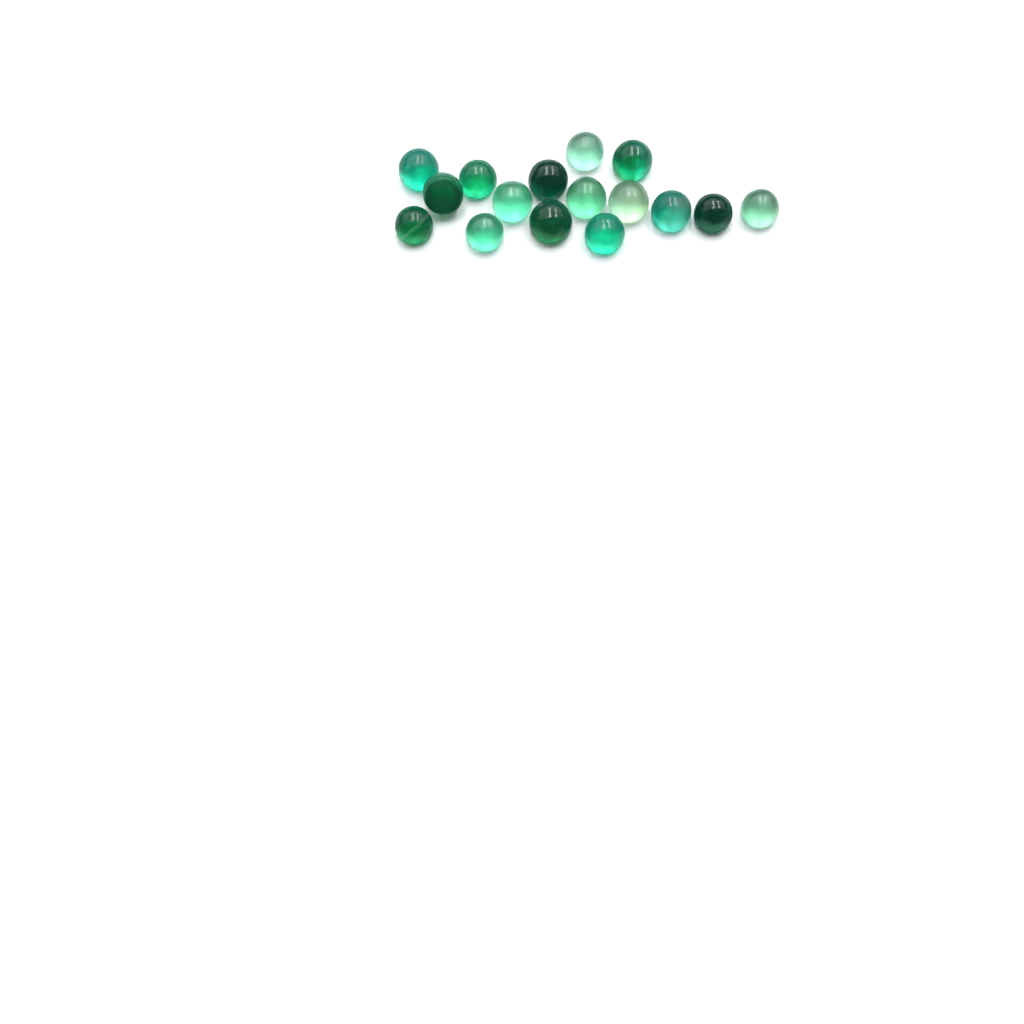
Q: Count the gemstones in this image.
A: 16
